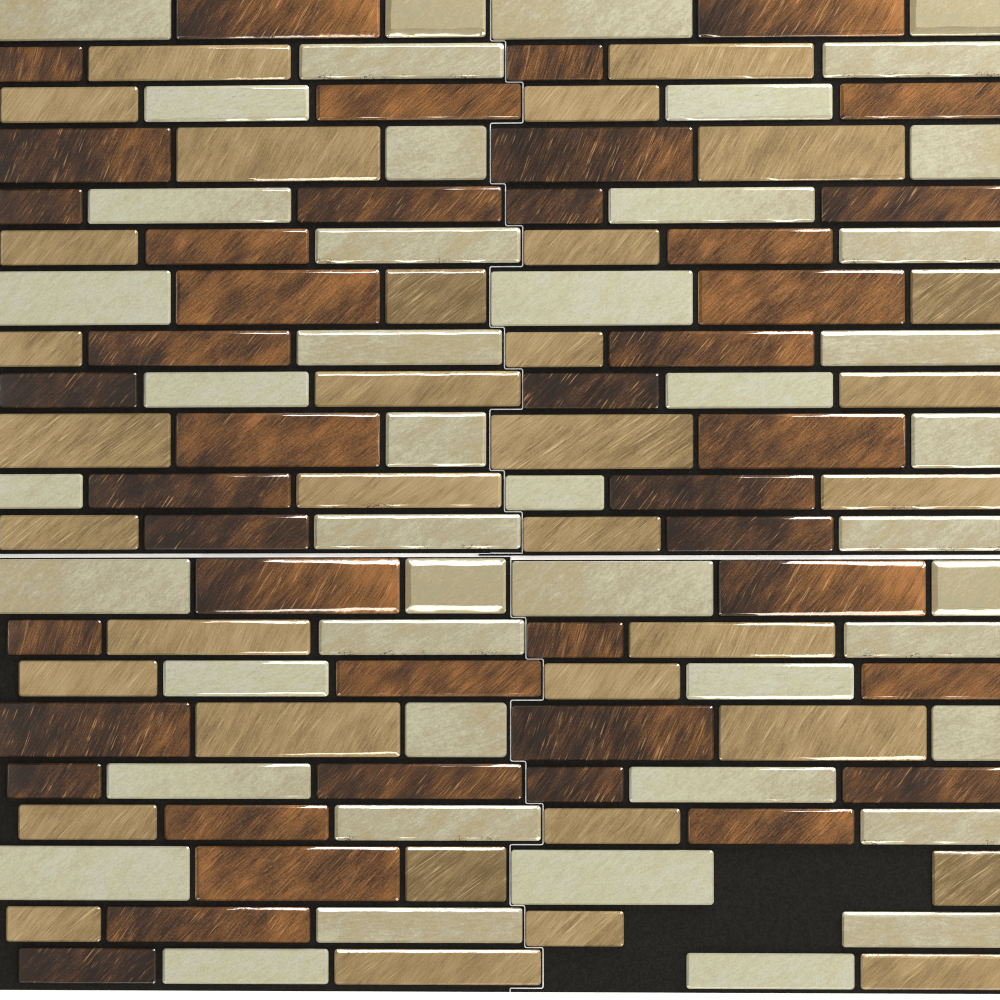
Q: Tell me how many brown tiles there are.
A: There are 43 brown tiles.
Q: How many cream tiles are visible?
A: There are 46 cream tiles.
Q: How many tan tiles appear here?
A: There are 34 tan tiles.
